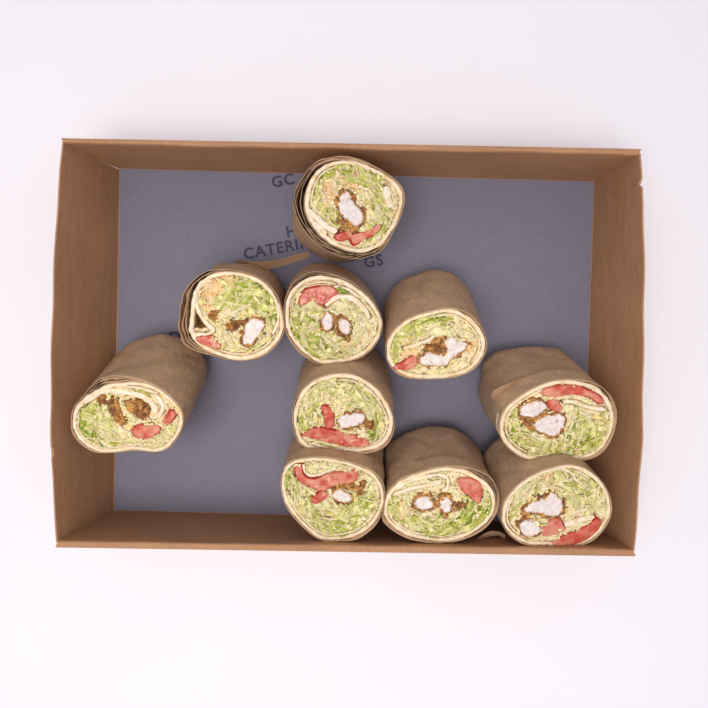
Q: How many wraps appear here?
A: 10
